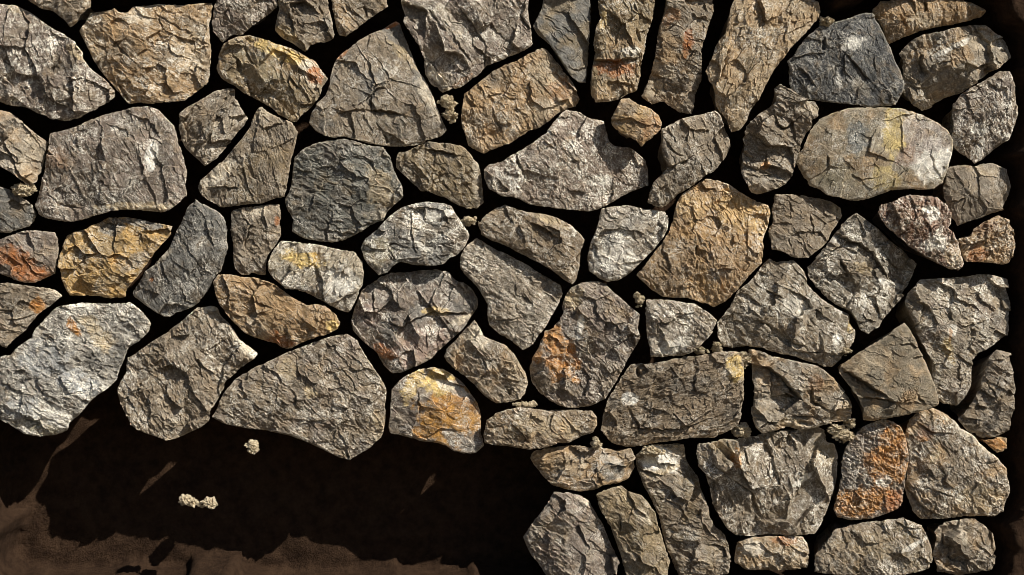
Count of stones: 73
